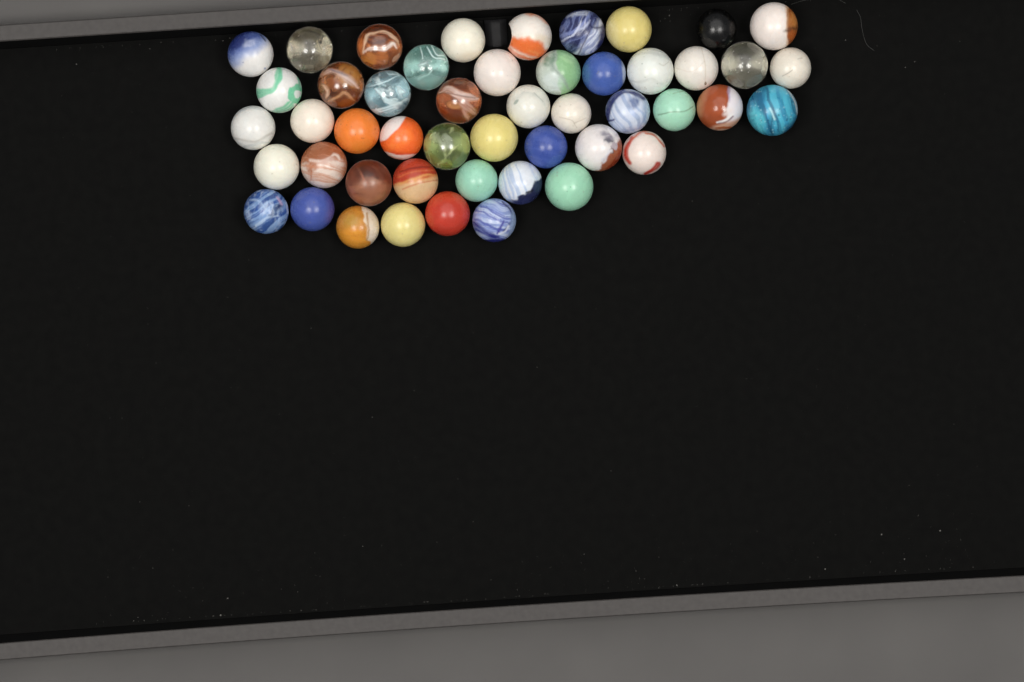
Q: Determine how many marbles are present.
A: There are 49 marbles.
